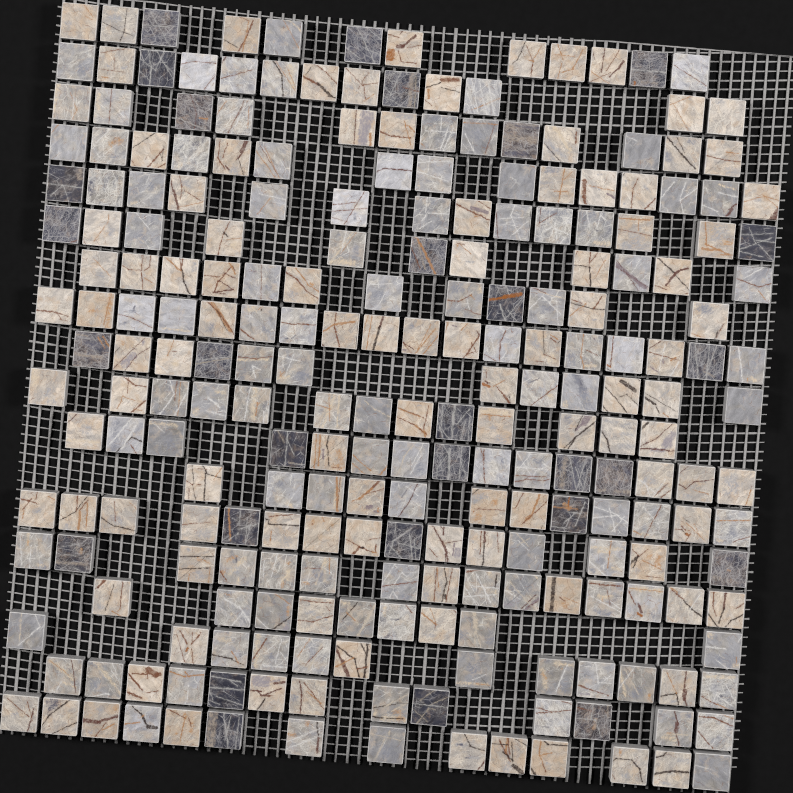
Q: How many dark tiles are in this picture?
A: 29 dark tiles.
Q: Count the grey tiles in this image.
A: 105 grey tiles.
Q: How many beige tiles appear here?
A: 104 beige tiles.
